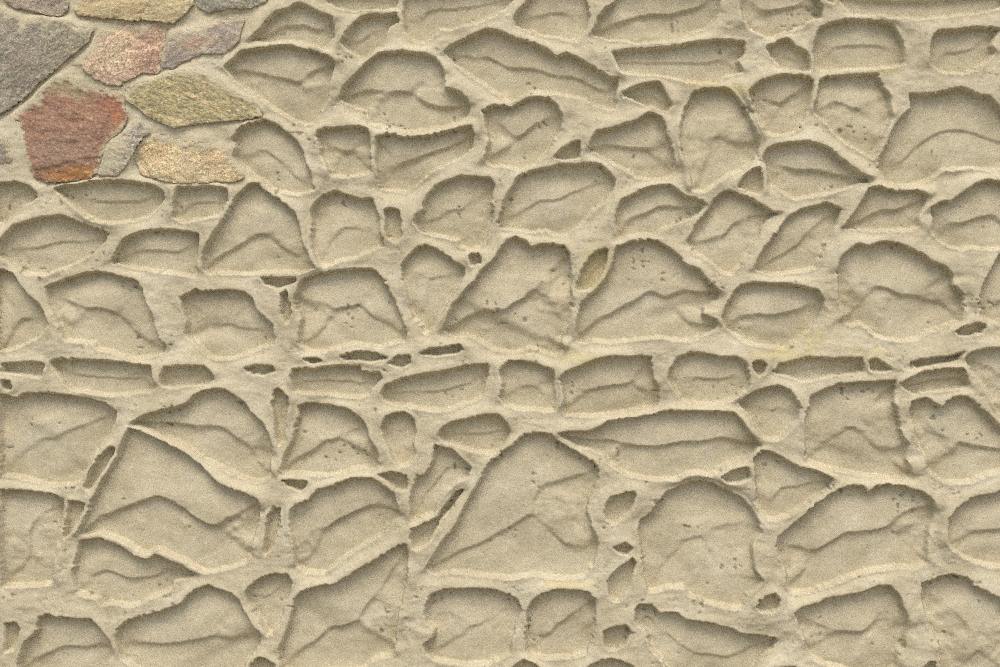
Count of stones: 11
